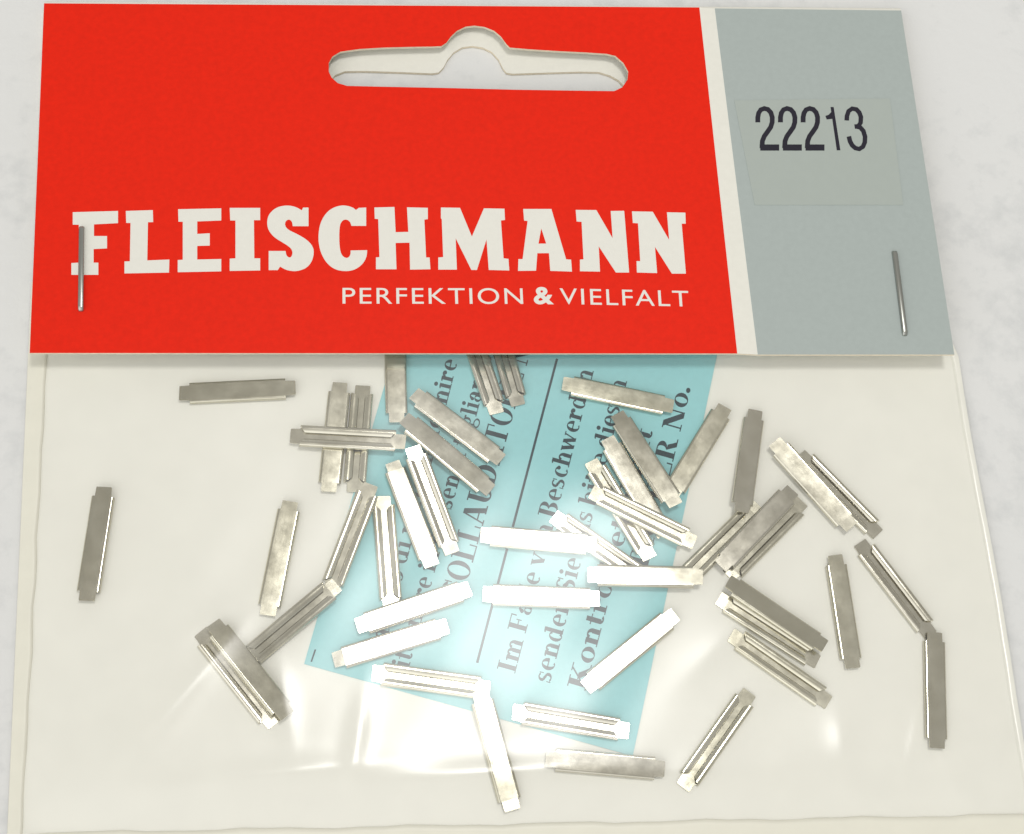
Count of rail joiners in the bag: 48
